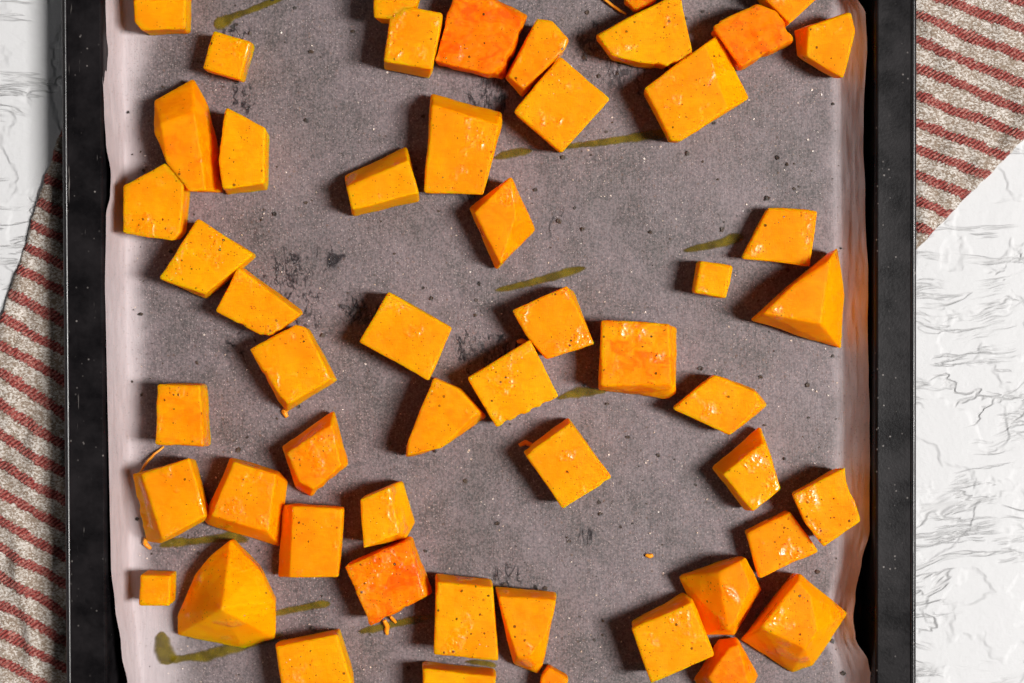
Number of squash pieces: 53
